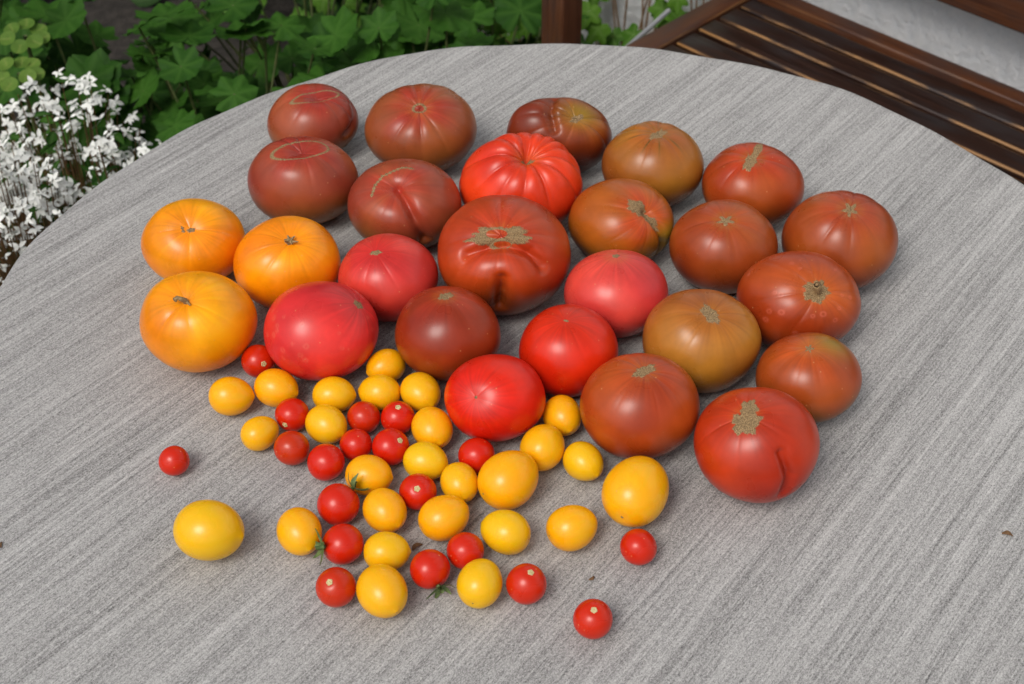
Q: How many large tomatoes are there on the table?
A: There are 26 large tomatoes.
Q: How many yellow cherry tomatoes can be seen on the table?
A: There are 26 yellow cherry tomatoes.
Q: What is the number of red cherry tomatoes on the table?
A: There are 19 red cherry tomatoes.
